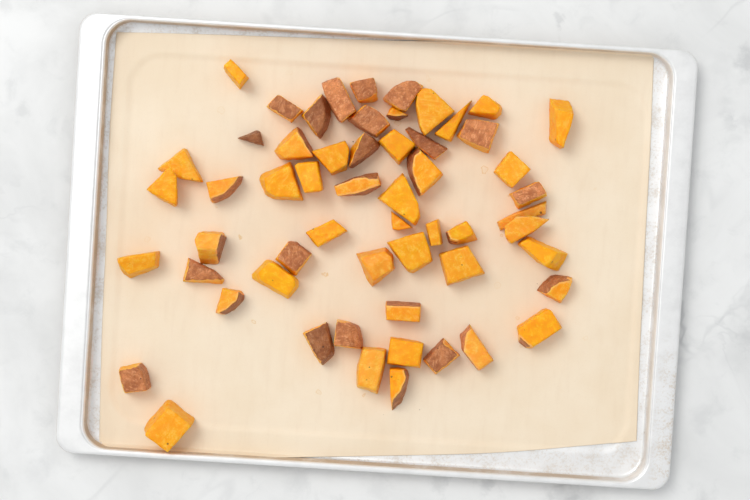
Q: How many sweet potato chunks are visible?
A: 57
